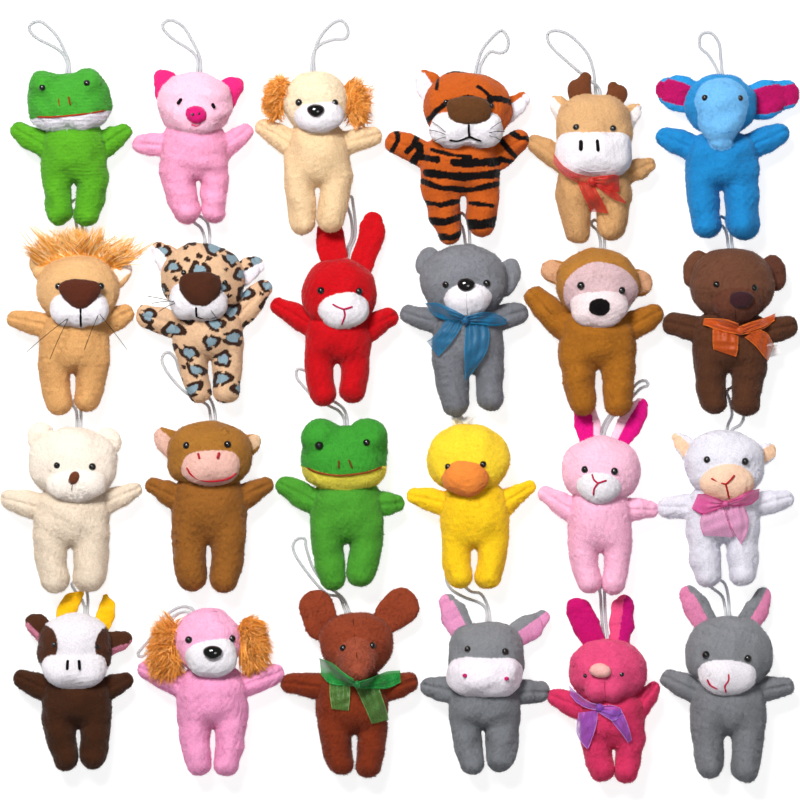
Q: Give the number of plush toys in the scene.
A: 24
